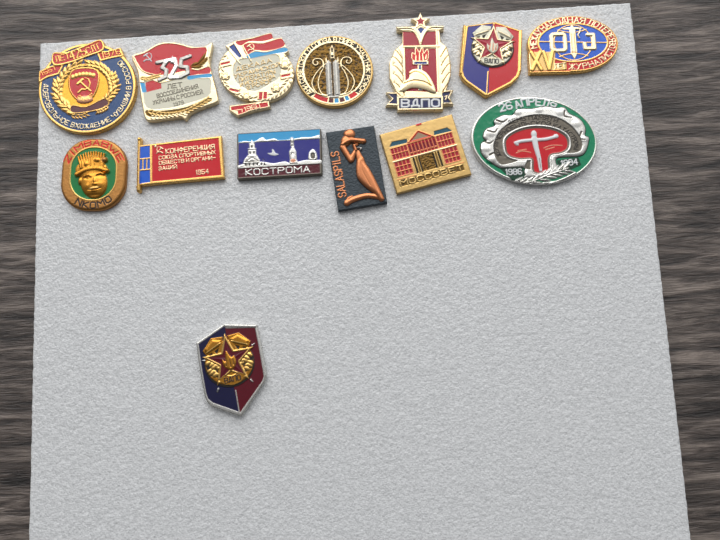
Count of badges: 14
